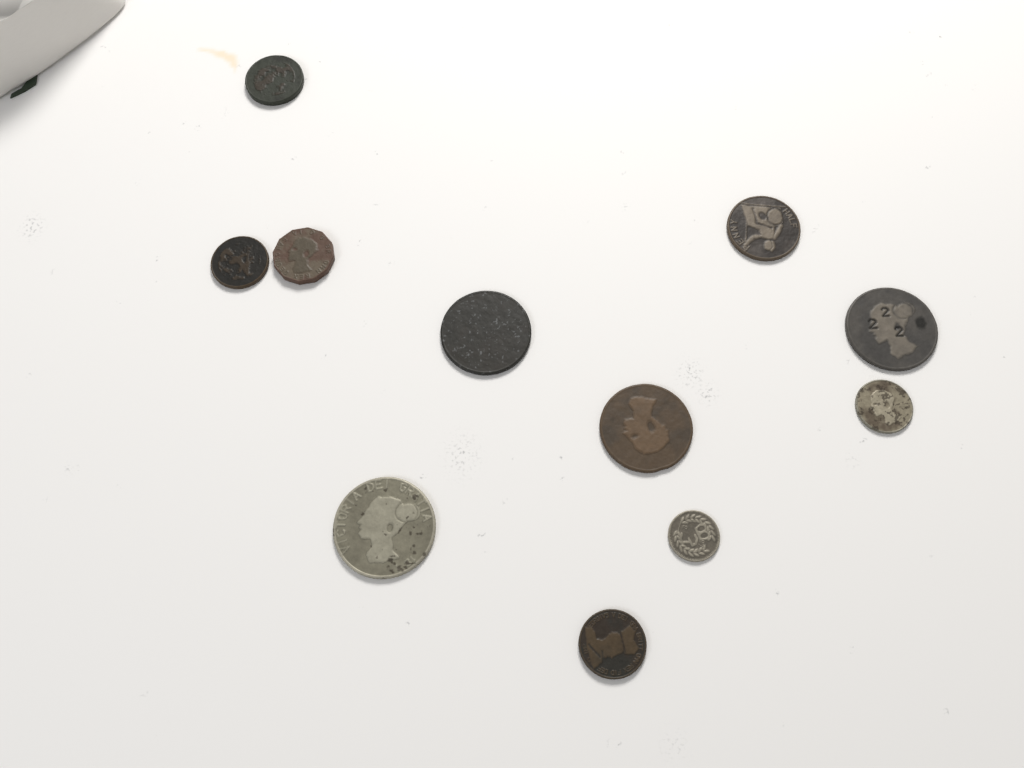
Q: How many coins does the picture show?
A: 11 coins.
